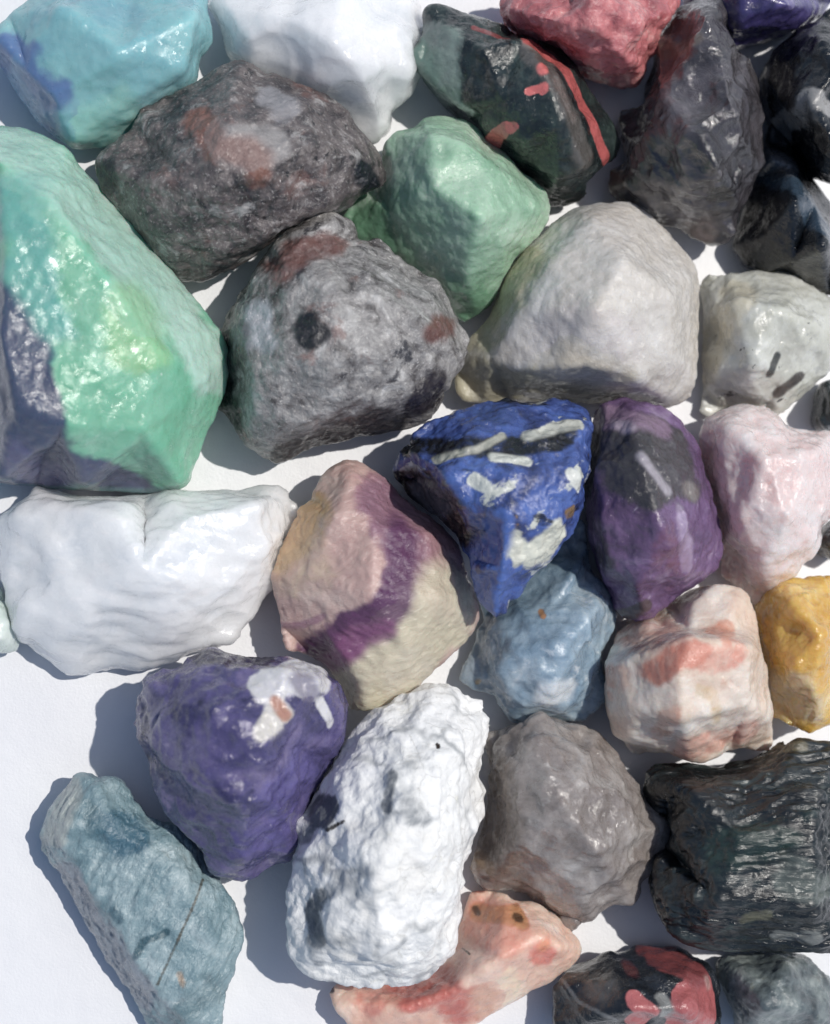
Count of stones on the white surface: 33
